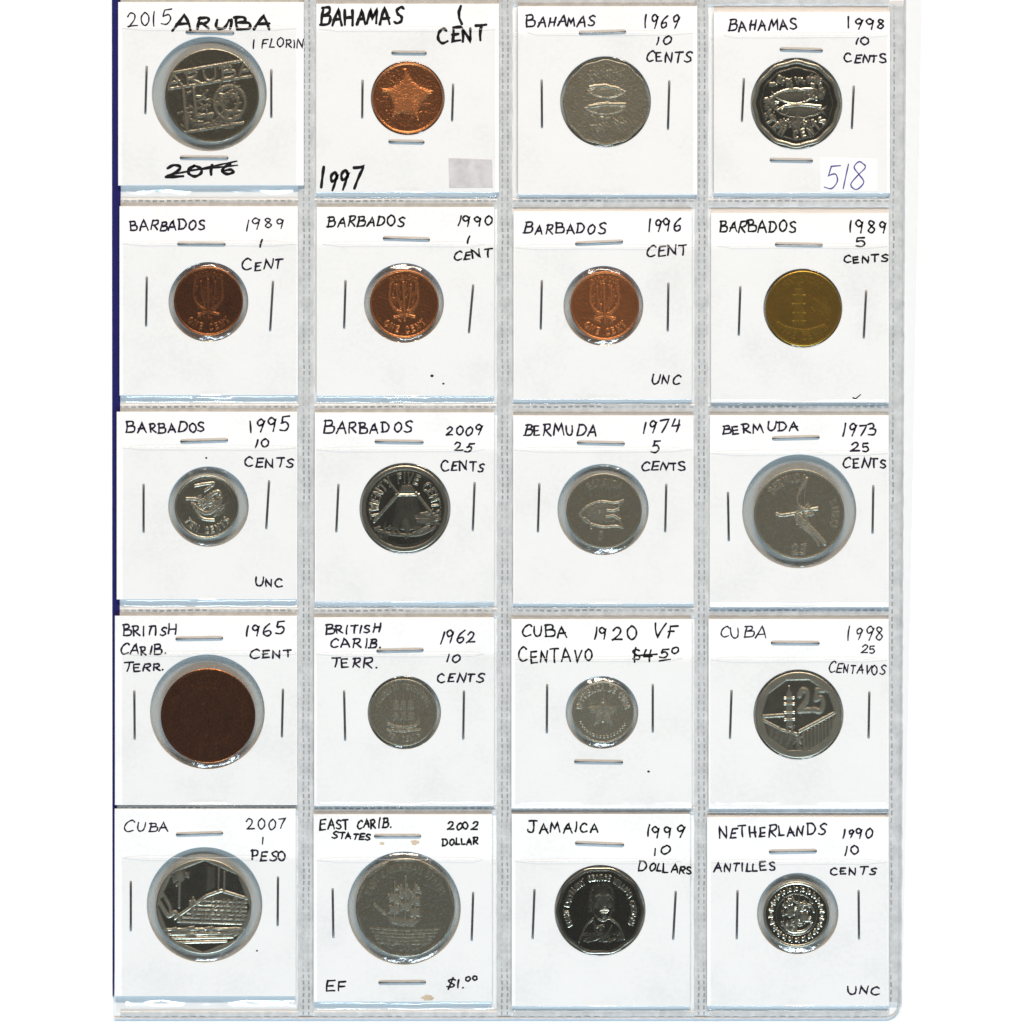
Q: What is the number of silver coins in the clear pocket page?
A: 14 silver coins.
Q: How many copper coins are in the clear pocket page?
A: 5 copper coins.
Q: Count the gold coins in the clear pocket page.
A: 1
